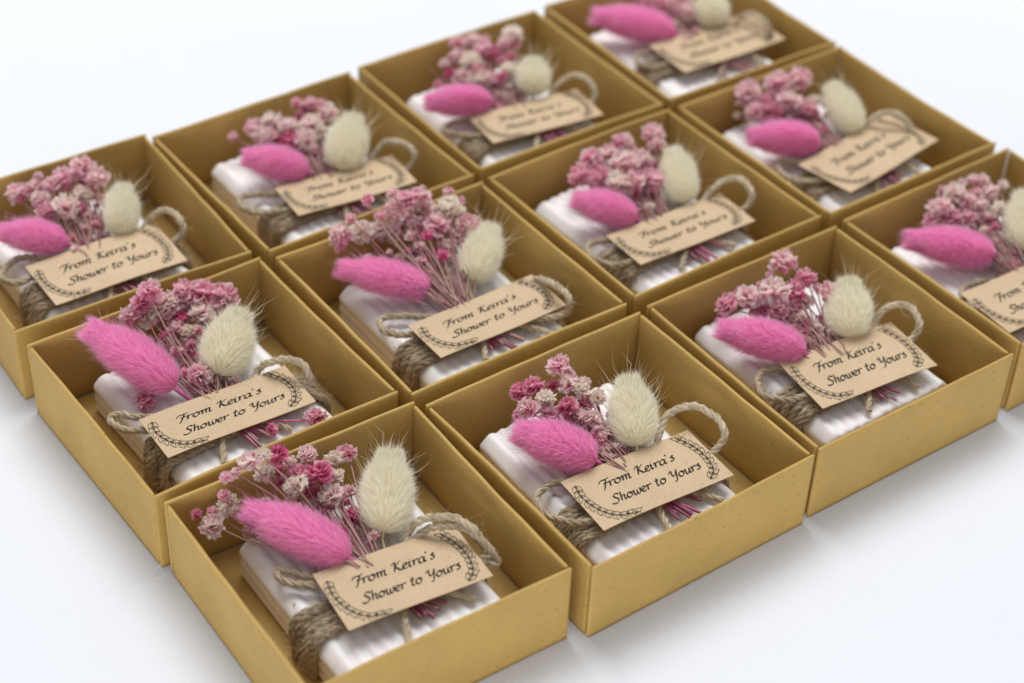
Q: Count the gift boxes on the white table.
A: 12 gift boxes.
